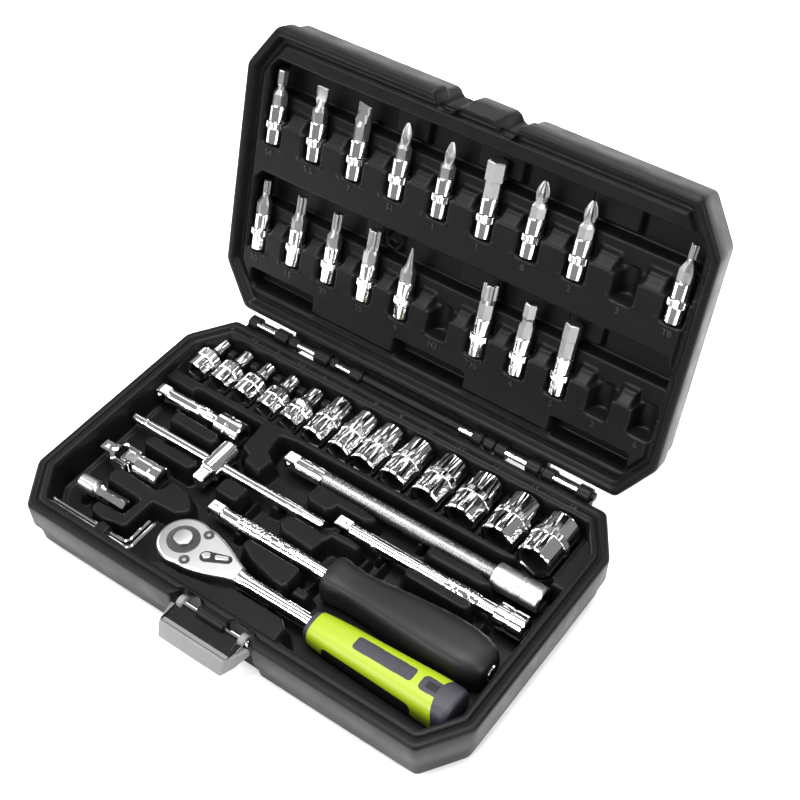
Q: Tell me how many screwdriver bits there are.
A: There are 17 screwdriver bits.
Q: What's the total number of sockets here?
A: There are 13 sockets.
